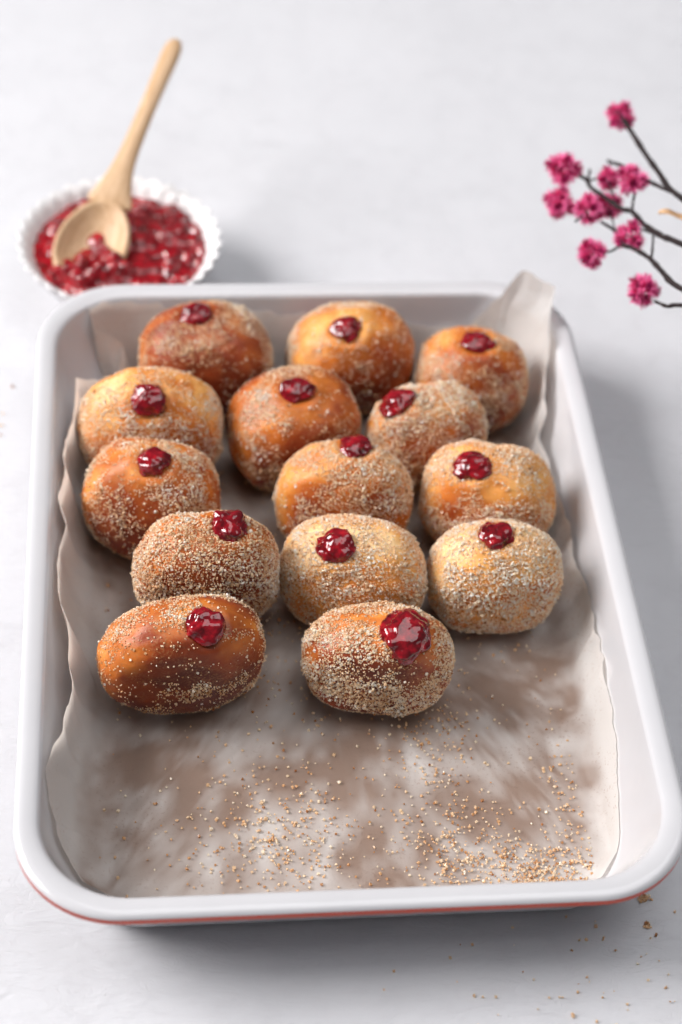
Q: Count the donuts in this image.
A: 14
